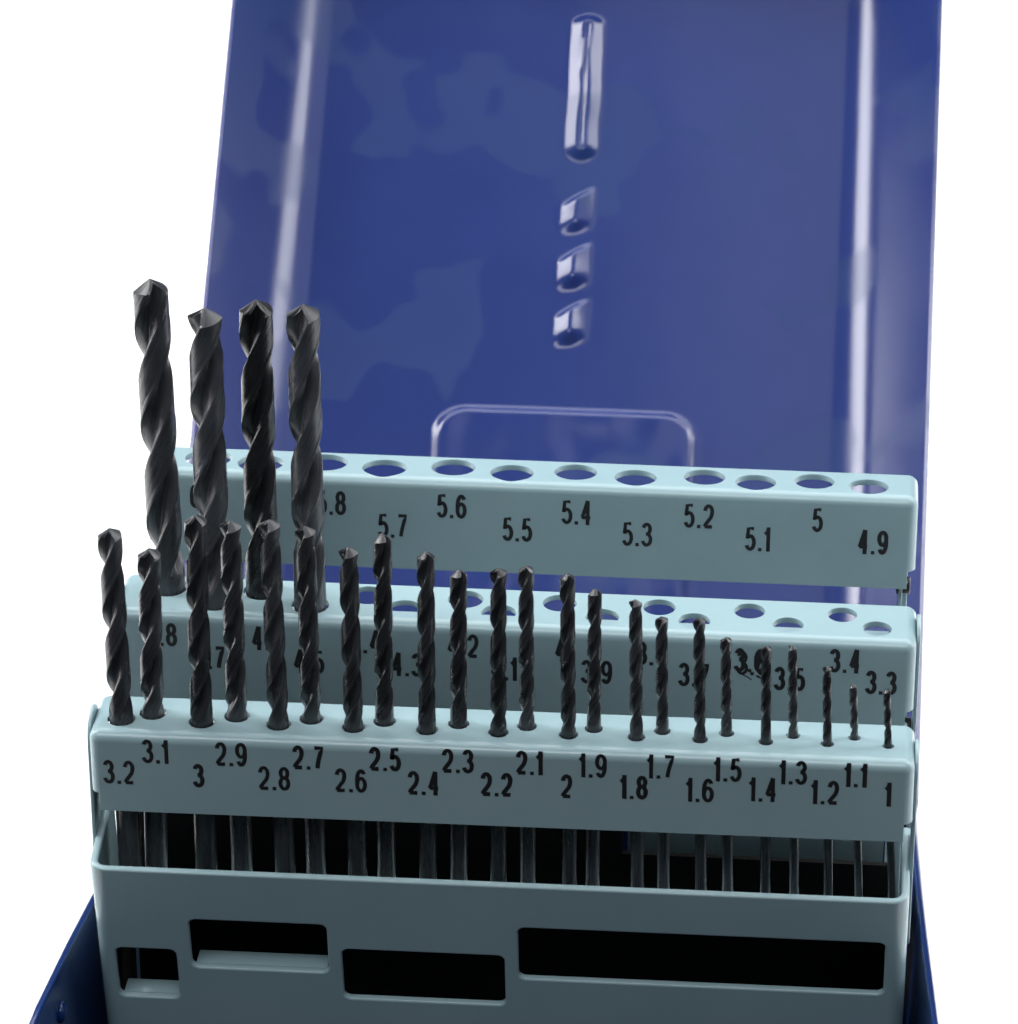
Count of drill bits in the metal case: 27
